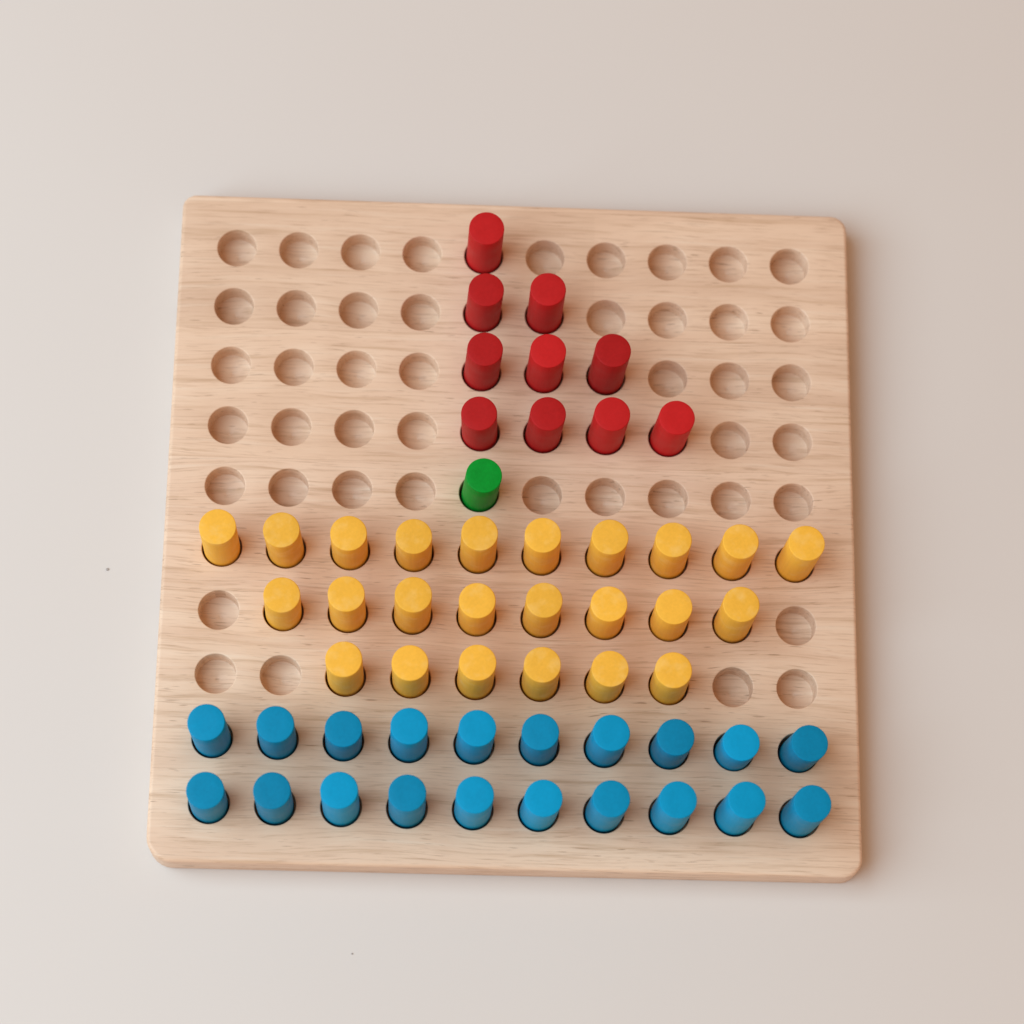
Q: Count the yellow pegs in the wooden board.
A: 24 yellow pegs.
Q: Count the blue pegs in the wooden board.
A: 20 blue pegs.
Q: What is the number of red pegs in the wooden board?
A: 10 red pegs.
